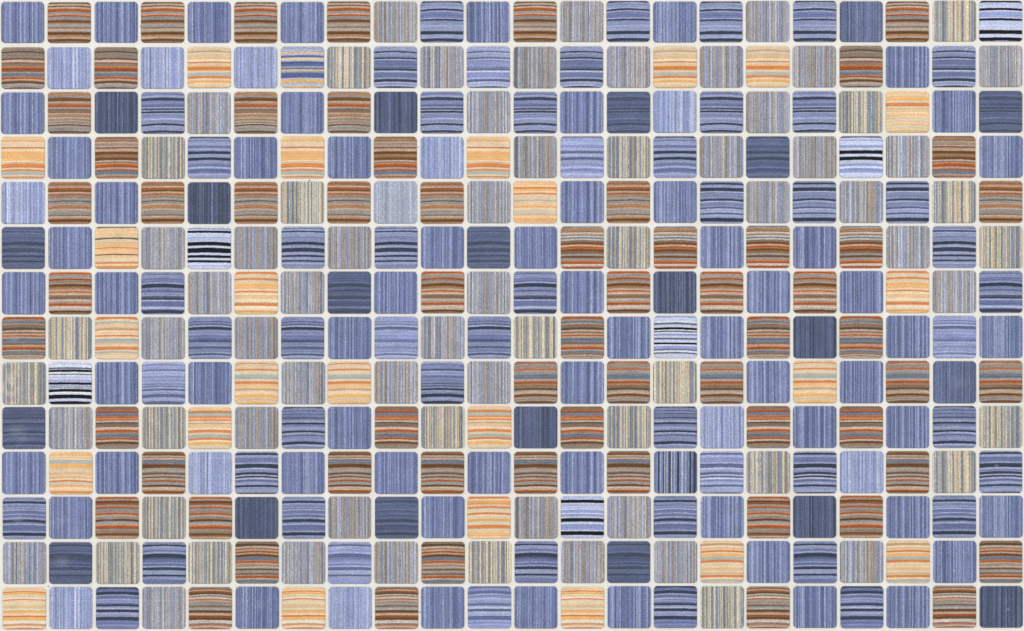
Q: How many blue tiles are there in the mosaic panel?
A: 153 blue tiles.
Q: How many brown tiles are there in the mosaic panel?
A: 62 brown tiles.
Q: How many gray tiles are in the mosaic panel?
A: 69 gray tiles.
